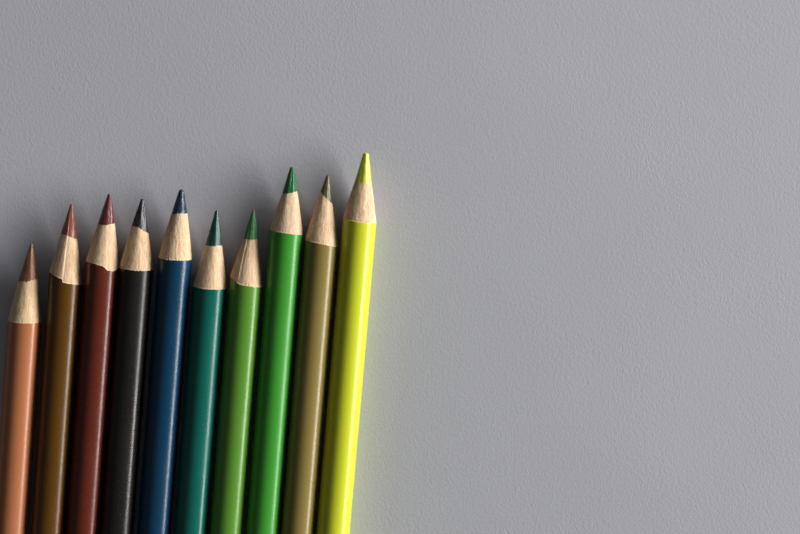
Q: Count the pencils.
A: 10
